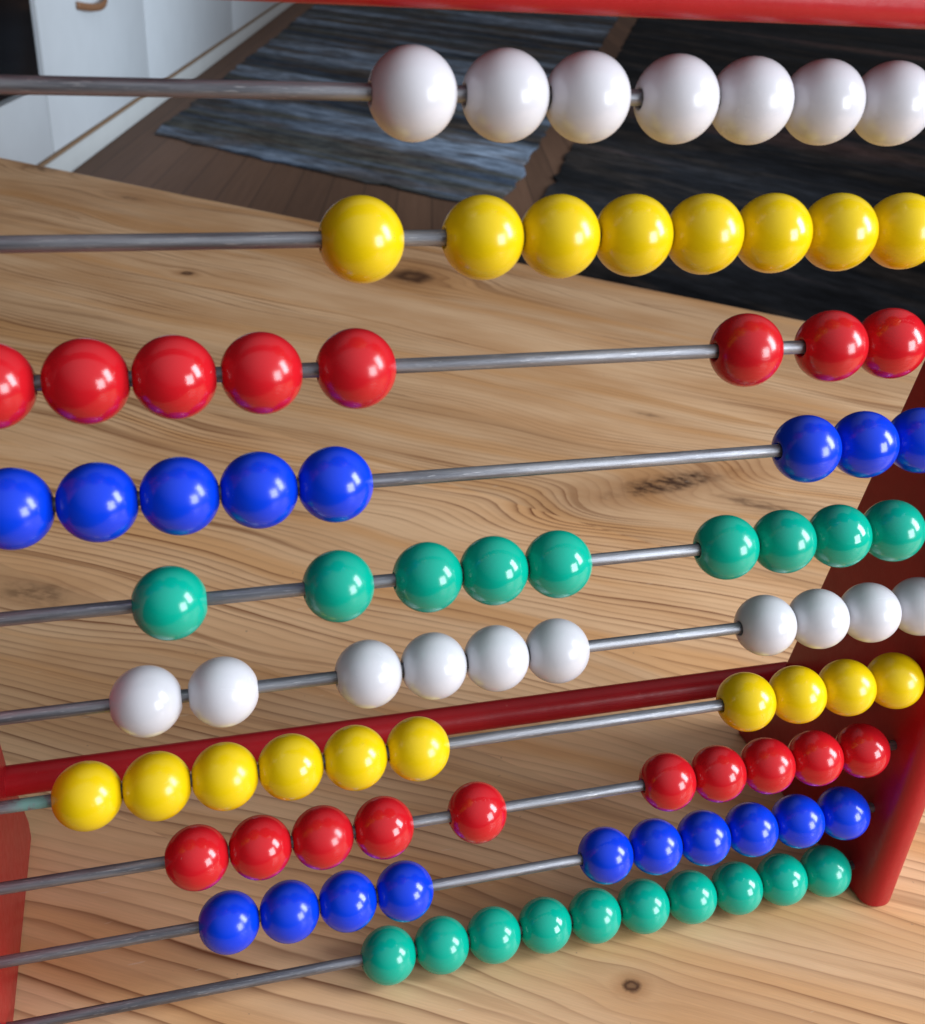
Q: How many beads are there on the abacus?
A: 90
